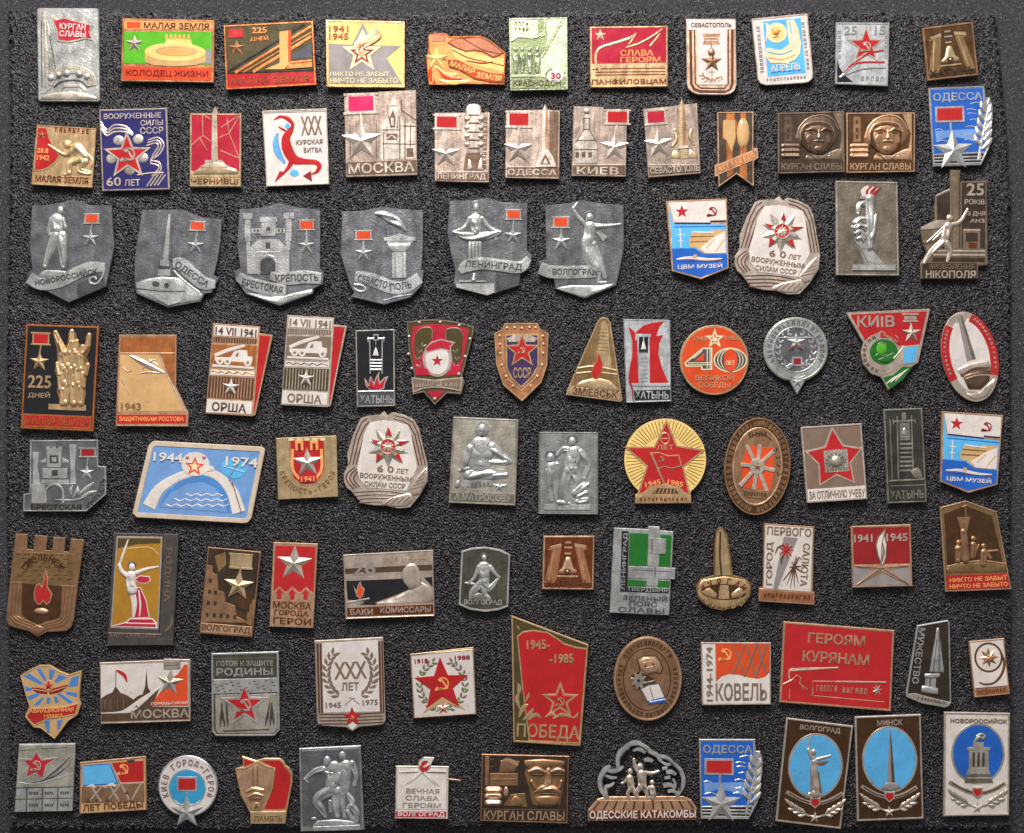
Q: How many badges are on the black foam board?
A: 93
